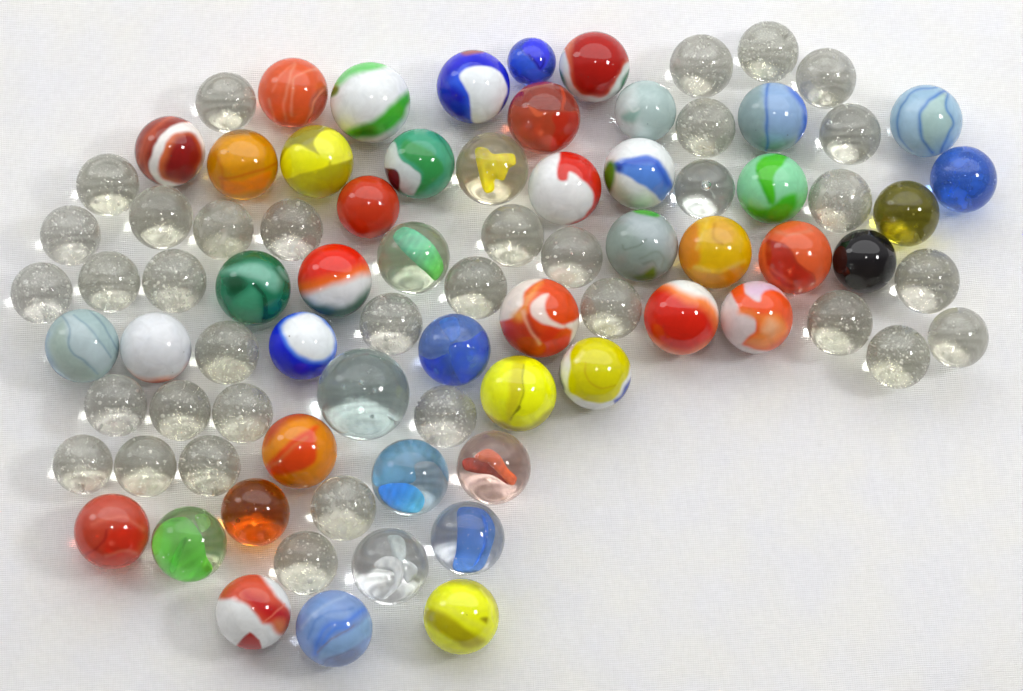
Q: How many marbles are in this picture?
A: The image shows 83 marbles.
